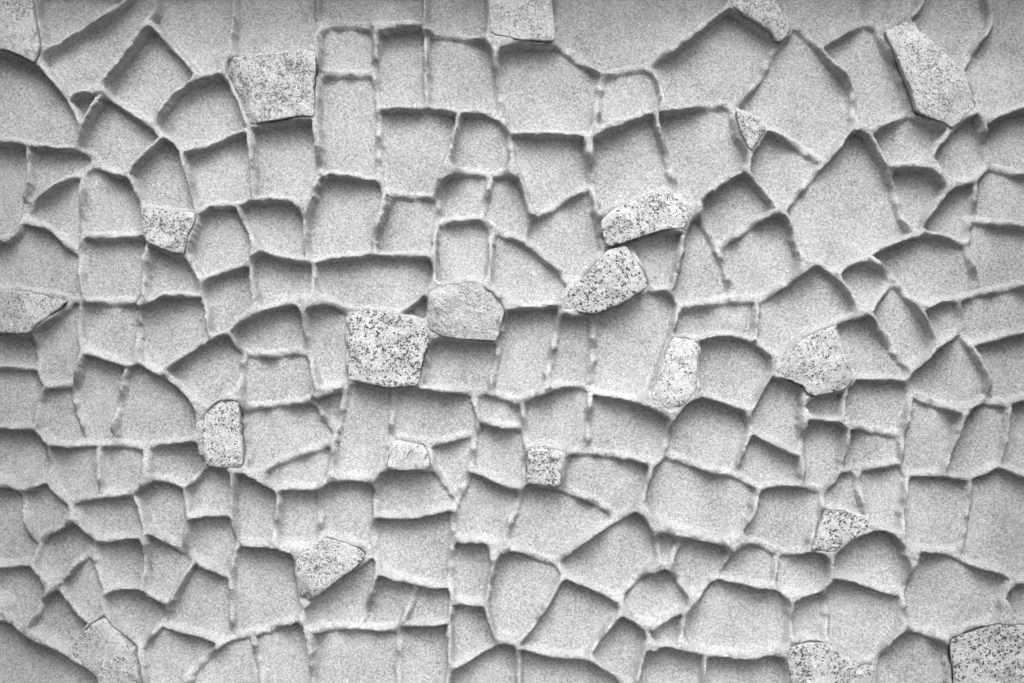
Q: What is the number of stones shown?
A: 22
